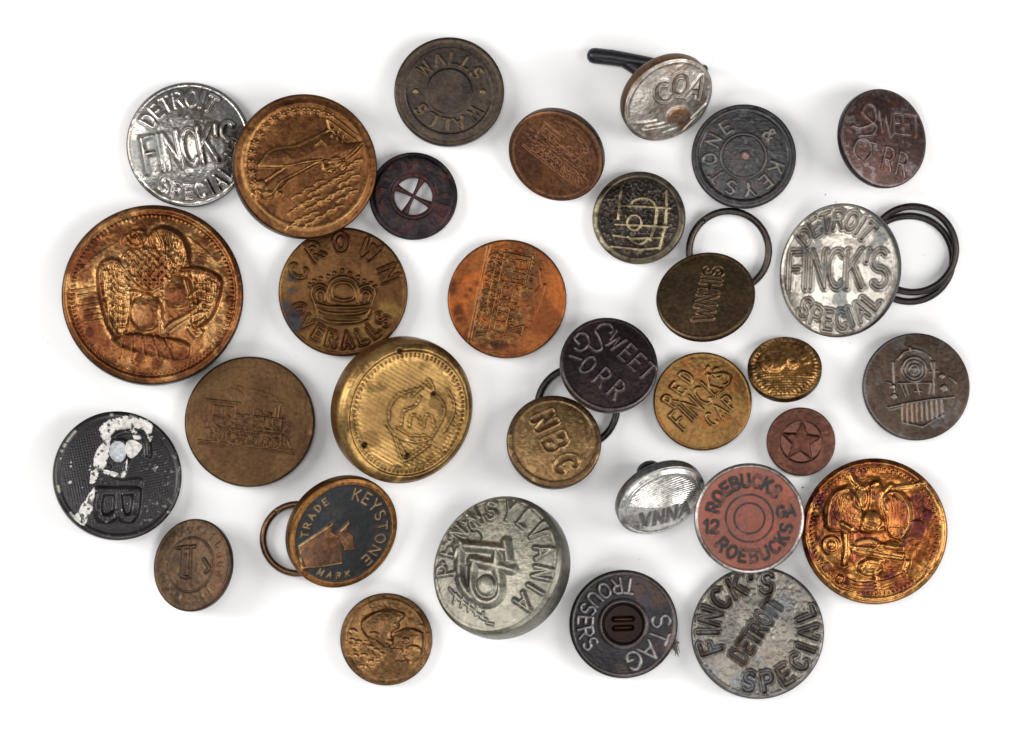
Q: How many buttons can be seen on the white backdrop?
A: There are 32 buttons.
